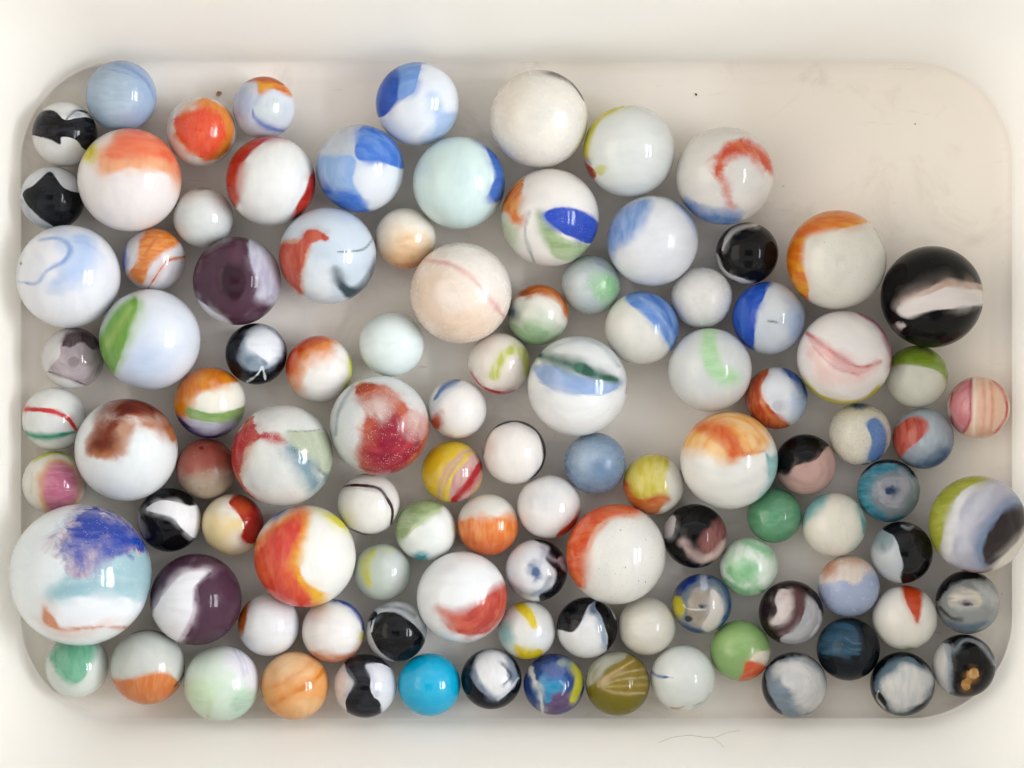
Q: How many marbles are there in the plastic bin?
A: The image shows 104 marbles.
